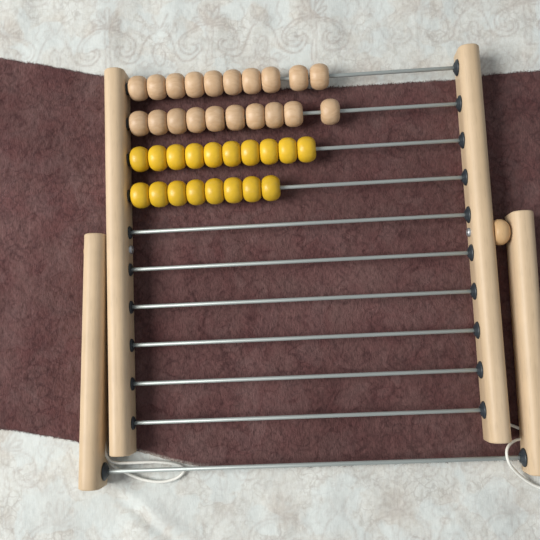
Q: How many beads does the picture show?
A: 38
